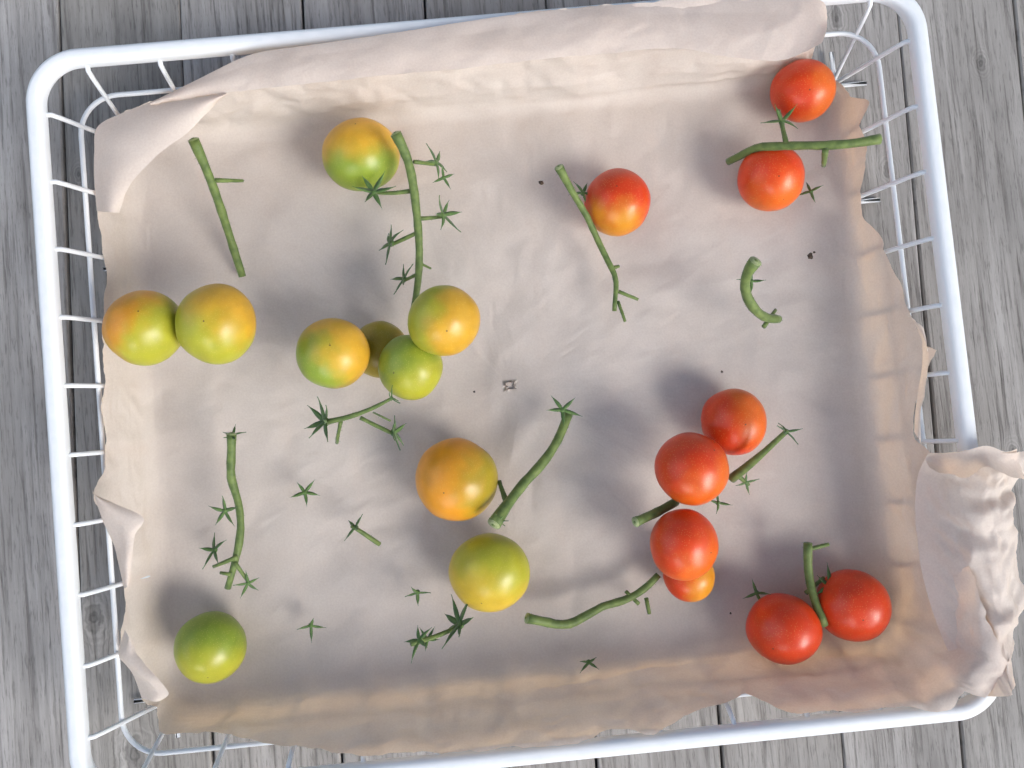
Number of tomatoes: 19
